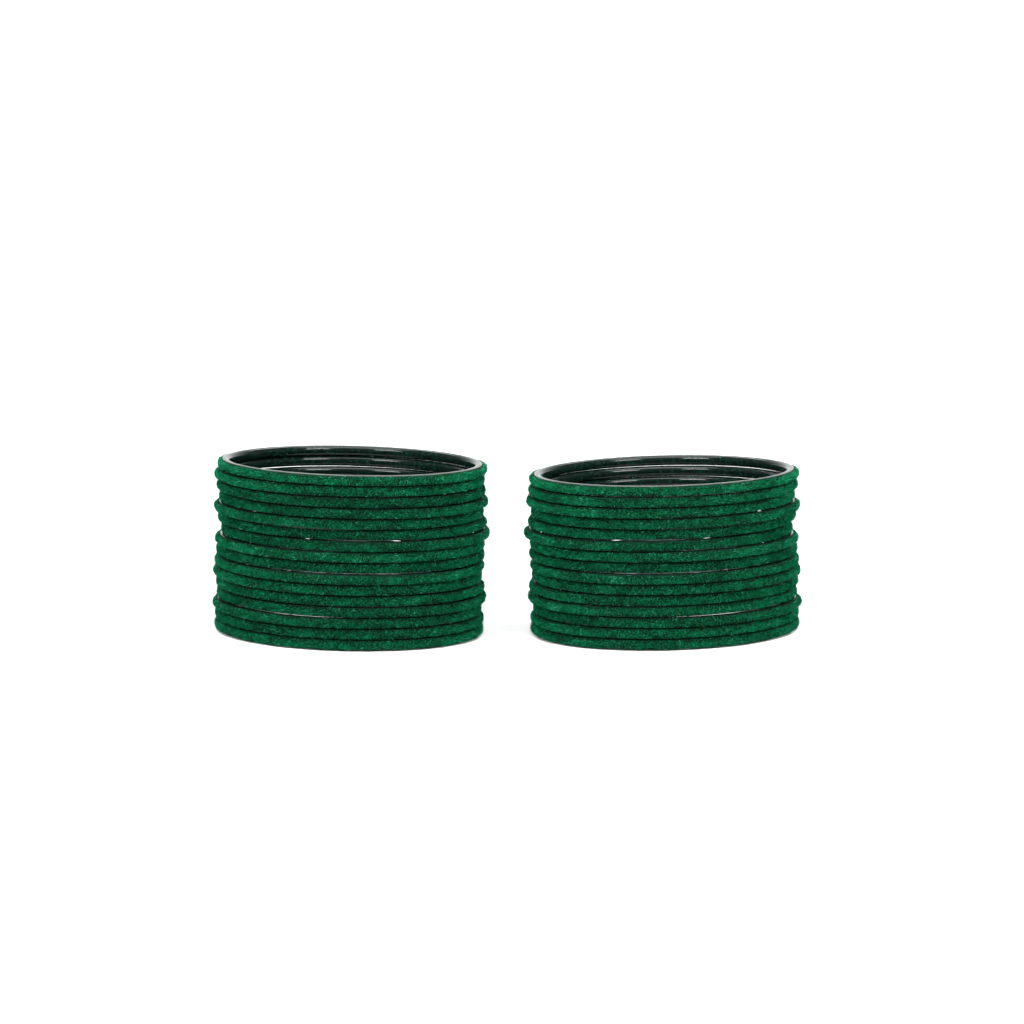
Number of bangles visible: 31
